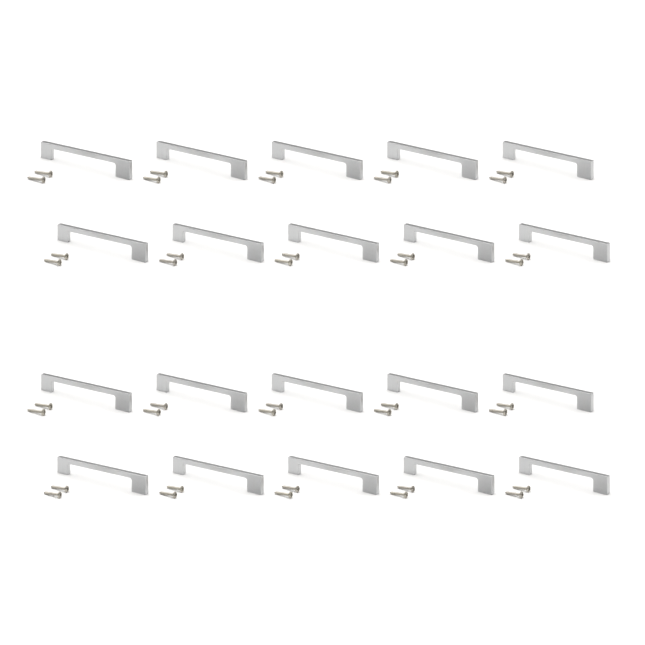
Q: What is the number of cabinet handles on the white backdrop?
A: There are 20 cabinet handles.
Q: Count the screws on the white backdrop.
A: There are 40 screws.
